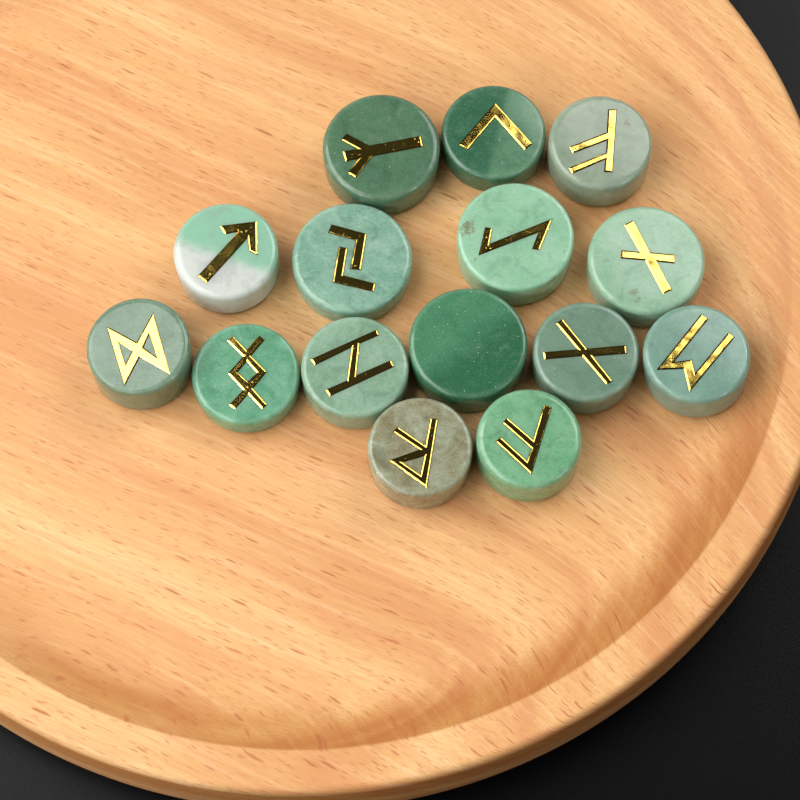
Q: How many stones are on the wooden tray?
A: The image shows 15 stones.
